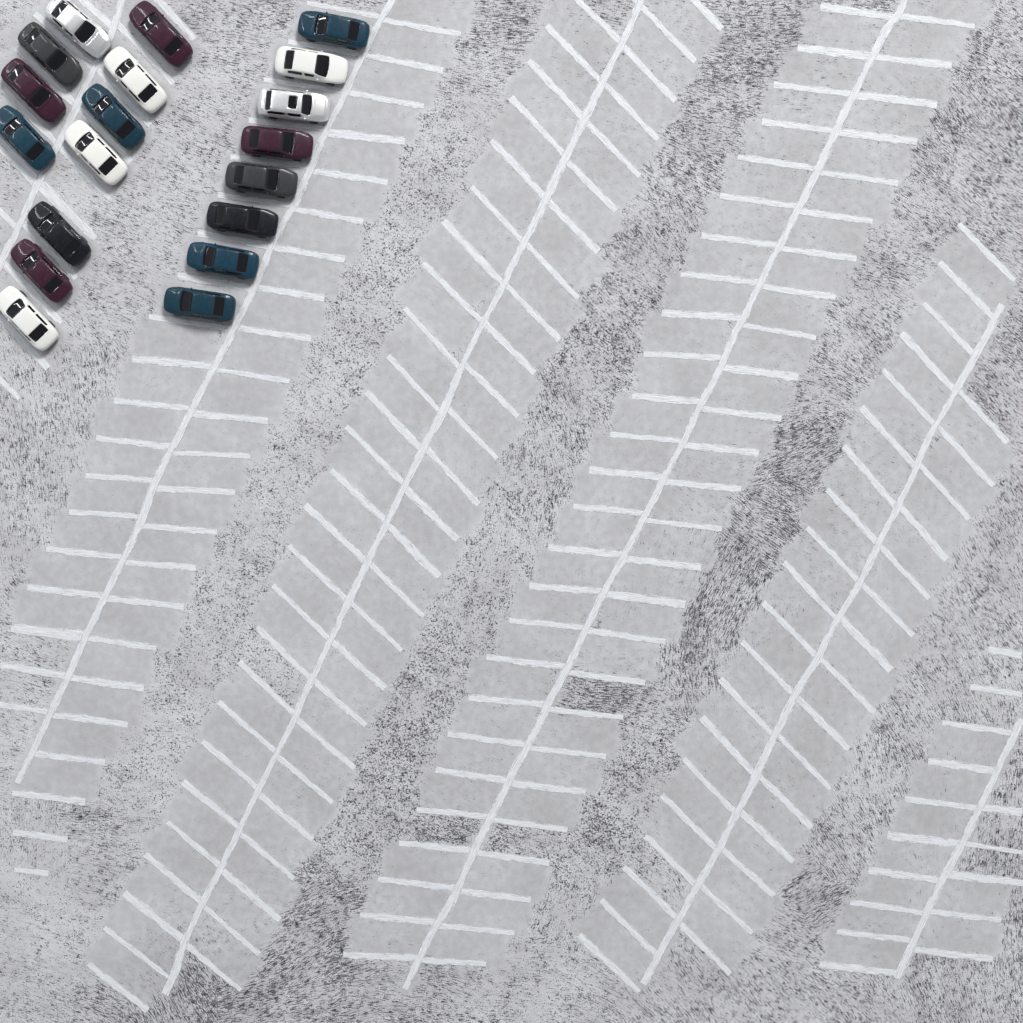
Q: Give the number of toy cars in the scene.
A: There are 19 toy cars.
